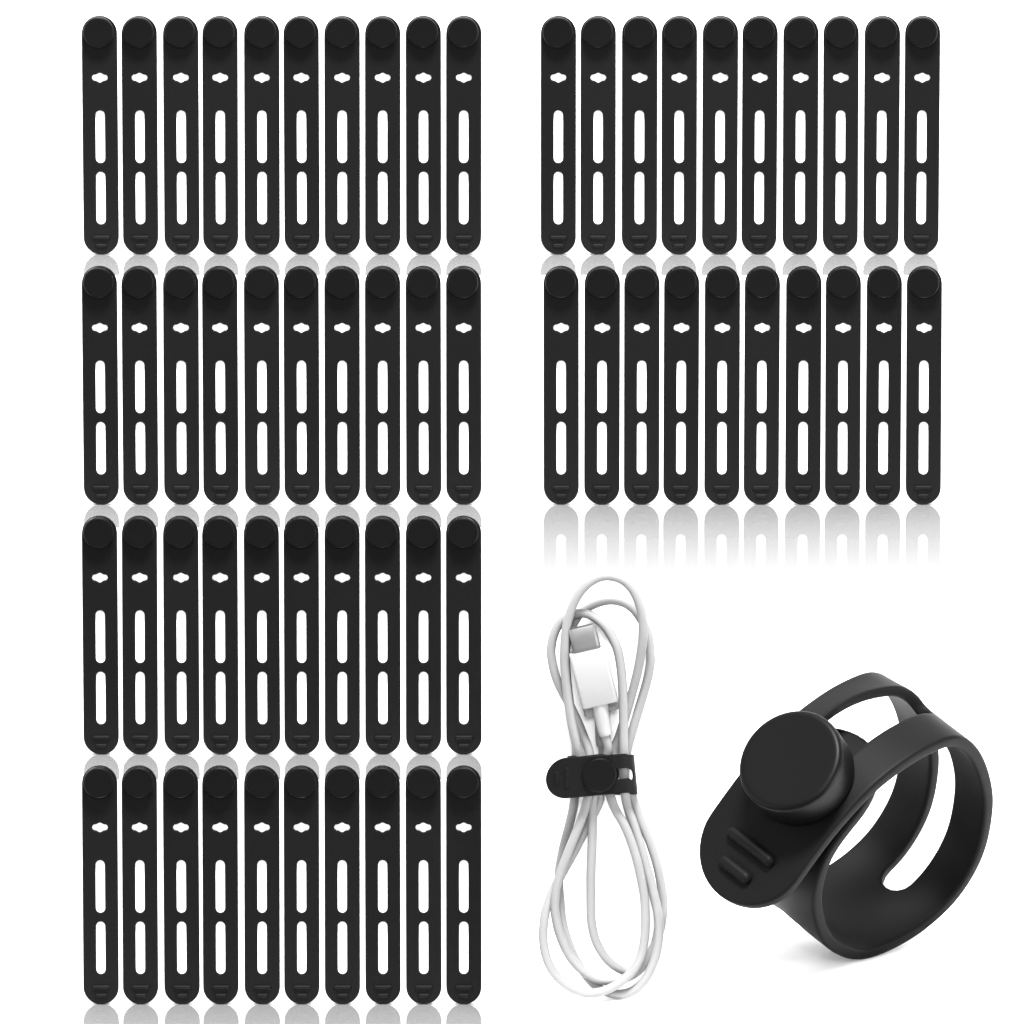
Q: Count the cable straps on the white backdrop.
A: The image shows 62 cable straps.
